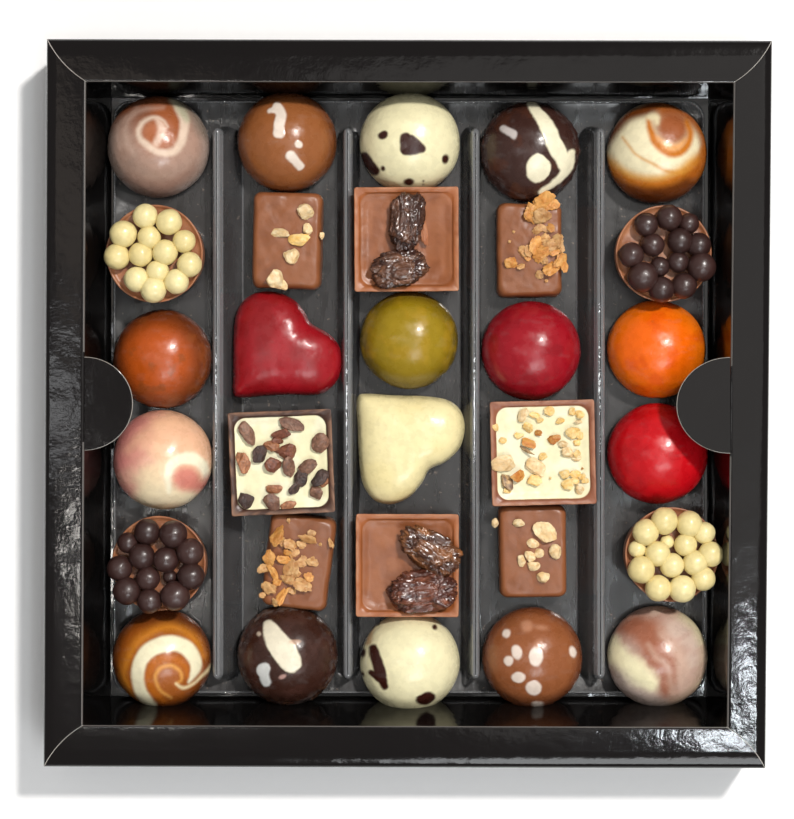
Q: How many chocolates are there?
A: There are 30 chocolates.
